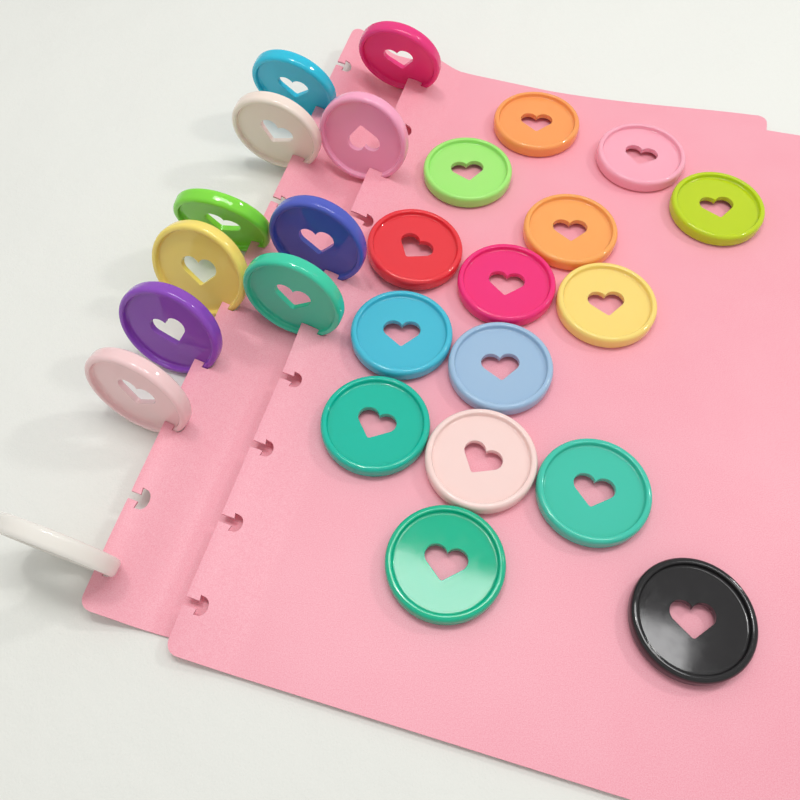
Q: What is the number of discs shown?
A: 26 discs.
